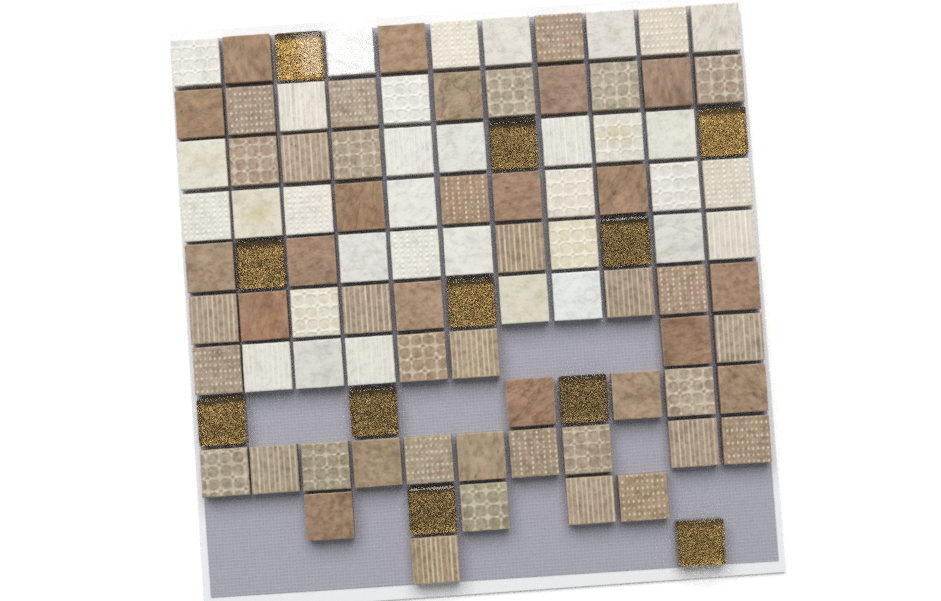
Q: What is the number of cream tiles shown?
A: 34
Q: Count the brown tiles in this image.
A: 53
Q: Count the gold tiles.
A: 11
